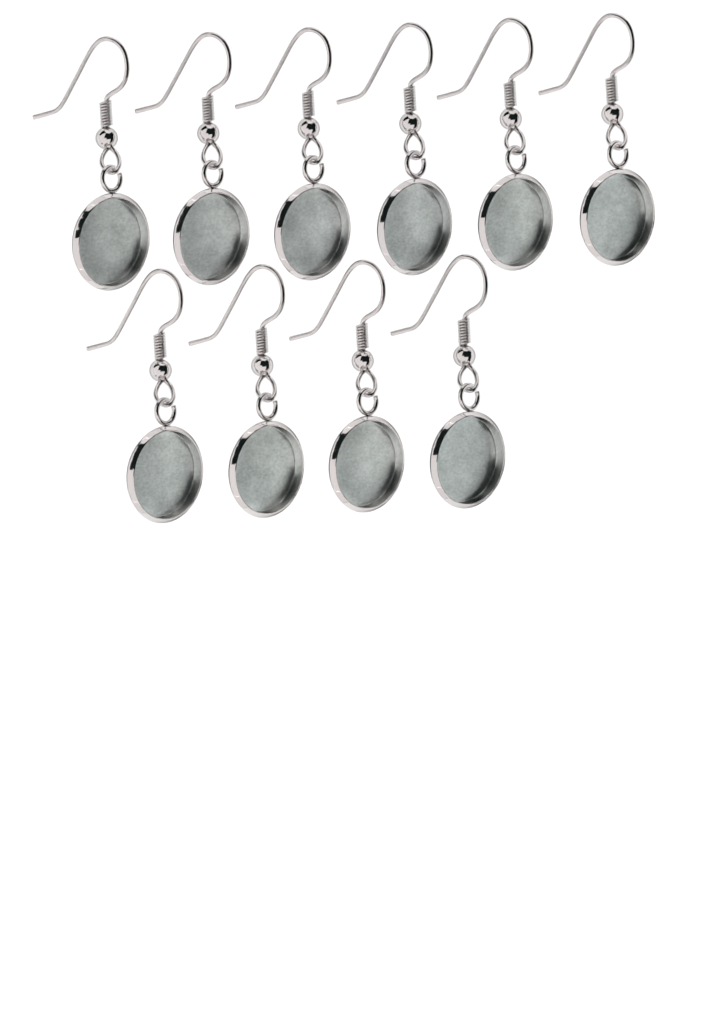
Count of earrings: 10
